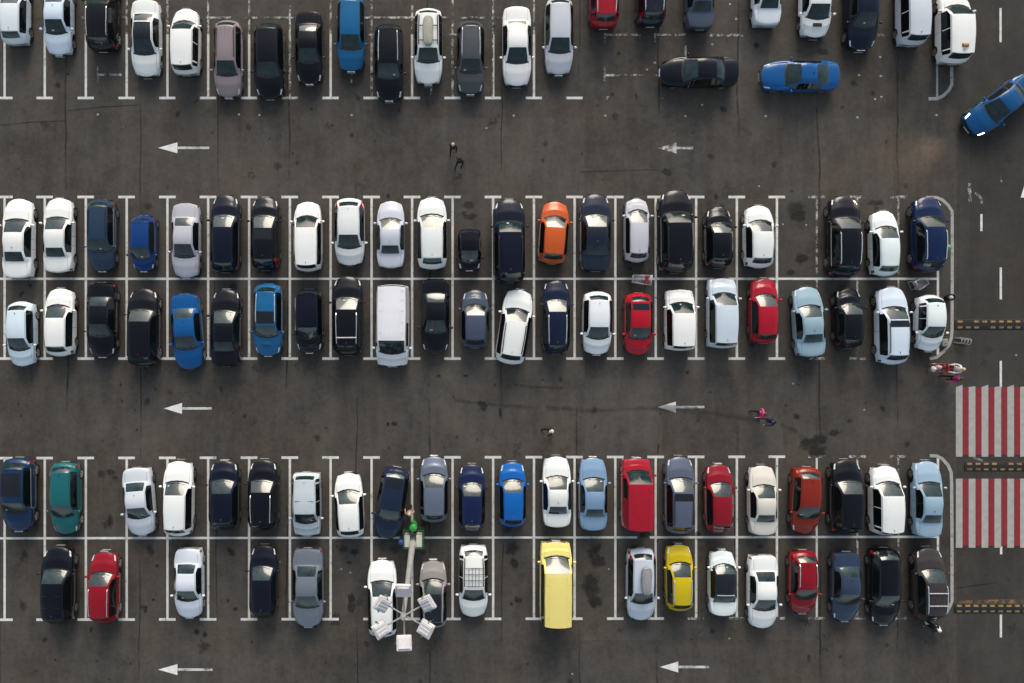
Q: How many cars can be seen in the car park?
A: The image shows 109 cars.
